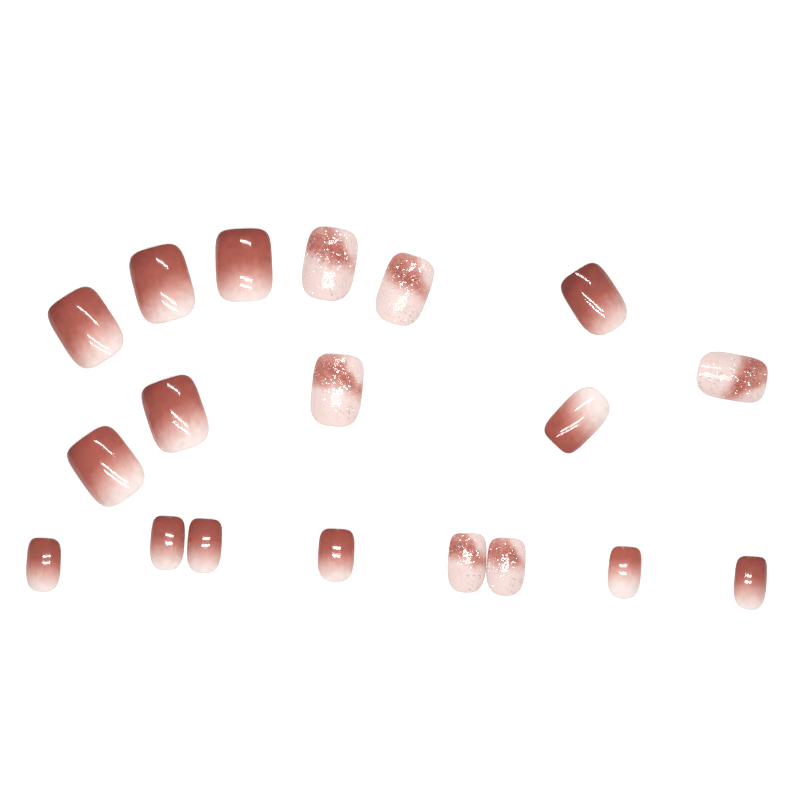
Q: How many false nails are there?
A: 19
